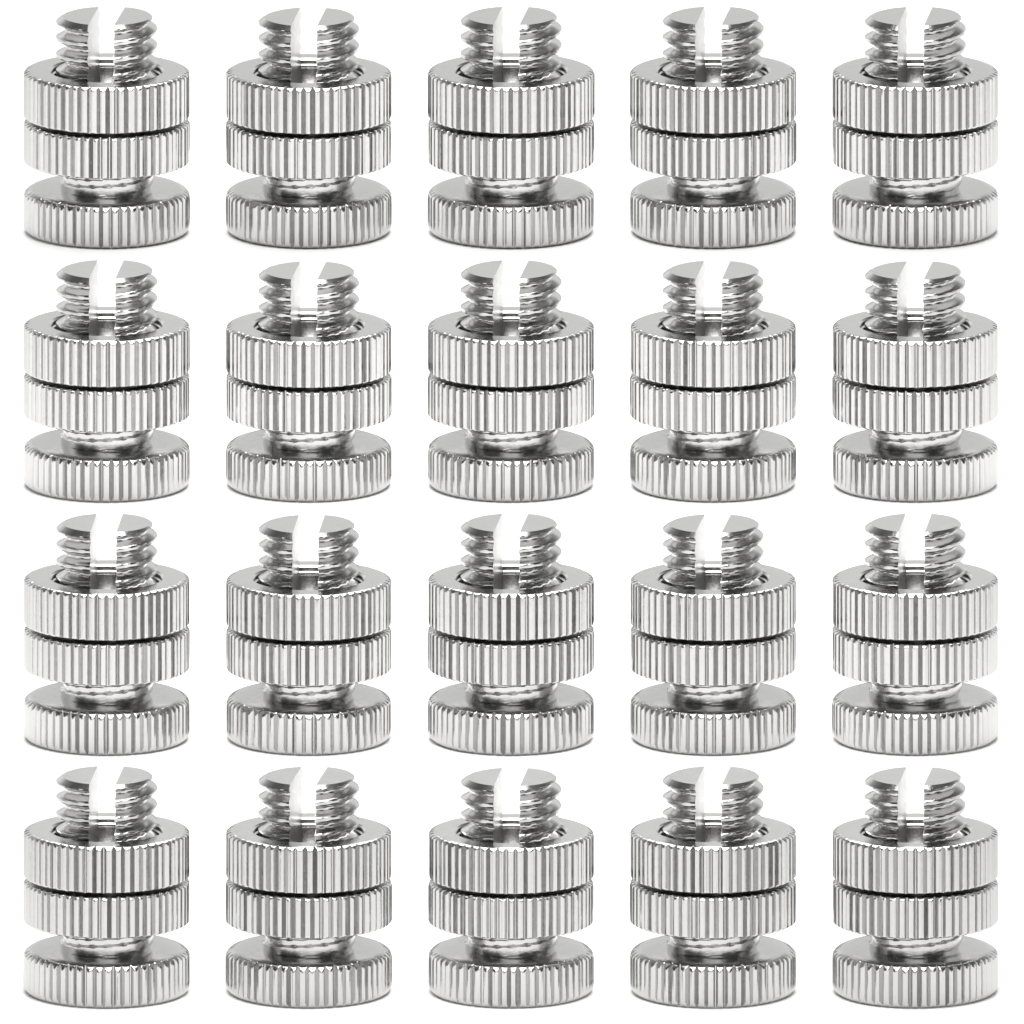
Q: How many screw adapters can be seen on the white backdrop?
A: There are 20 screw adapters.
